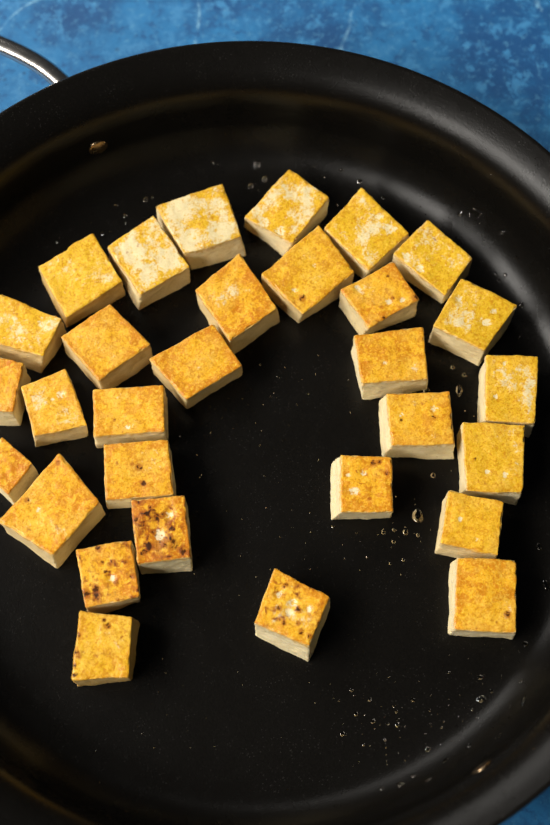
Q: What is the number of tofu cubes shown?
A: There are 30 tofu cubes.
